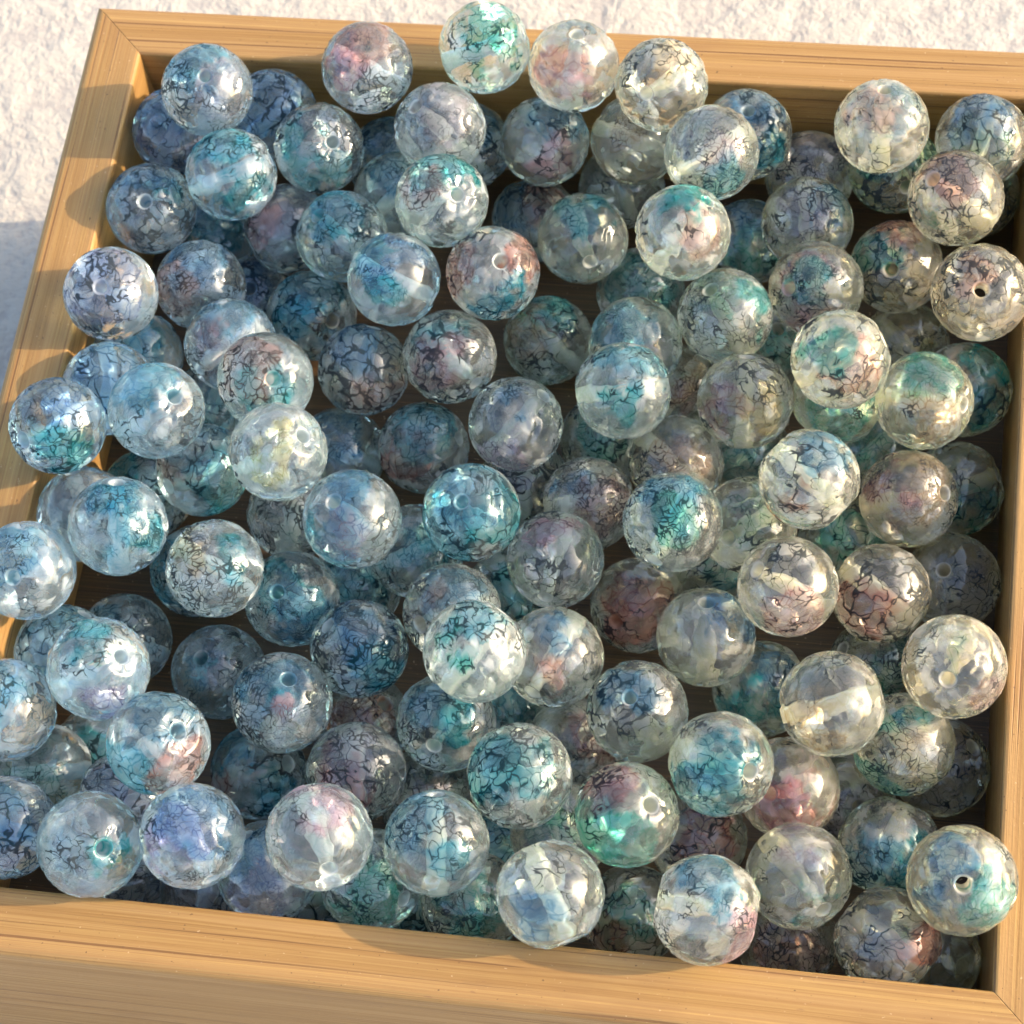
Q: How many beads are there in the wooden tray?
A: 159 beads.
